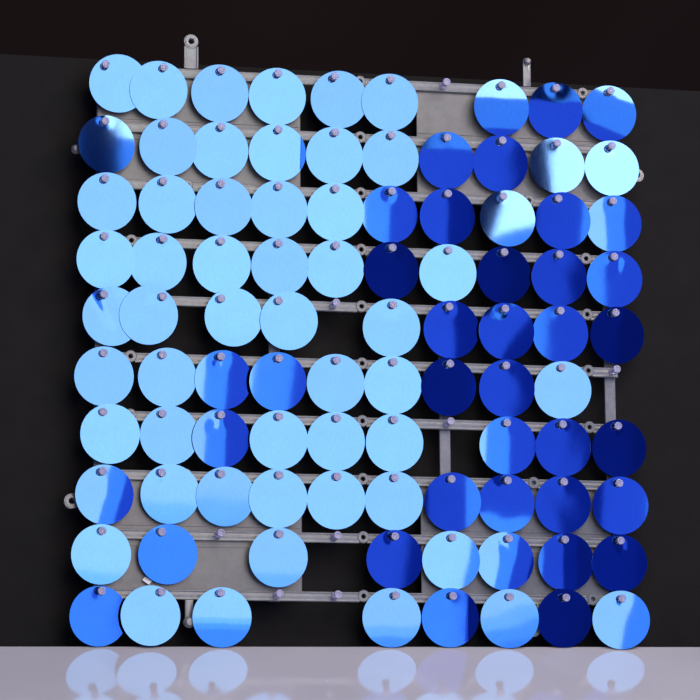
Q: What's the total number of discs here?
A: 92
